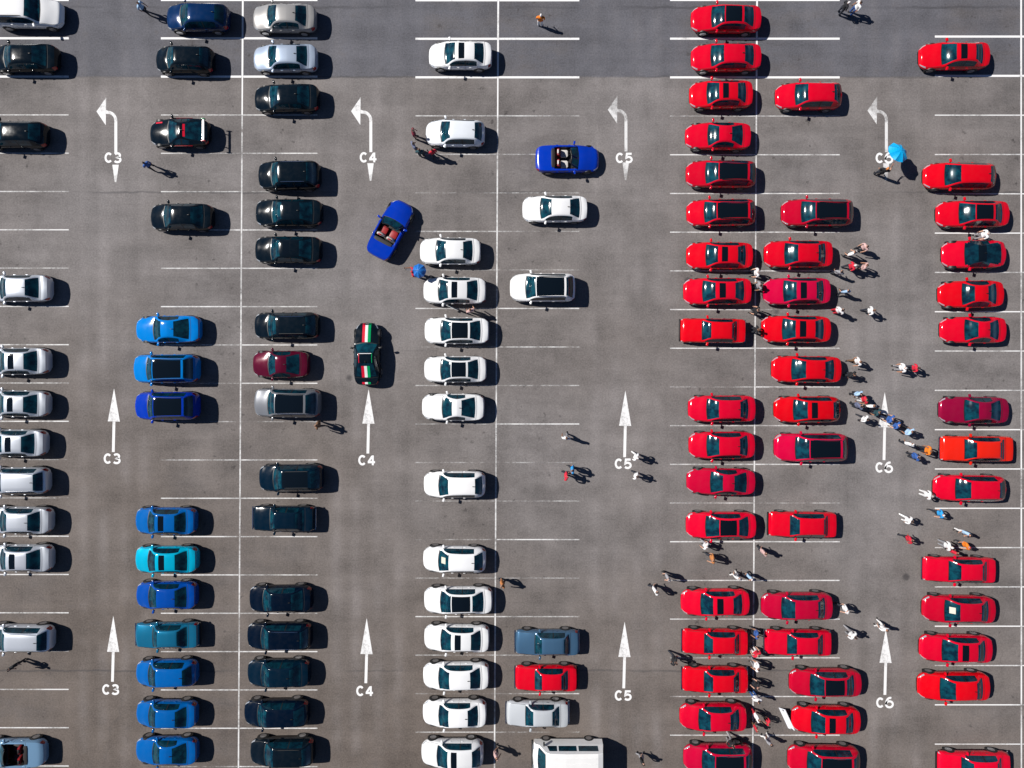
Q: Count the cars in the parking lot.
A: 110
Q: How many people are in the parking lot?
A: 80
